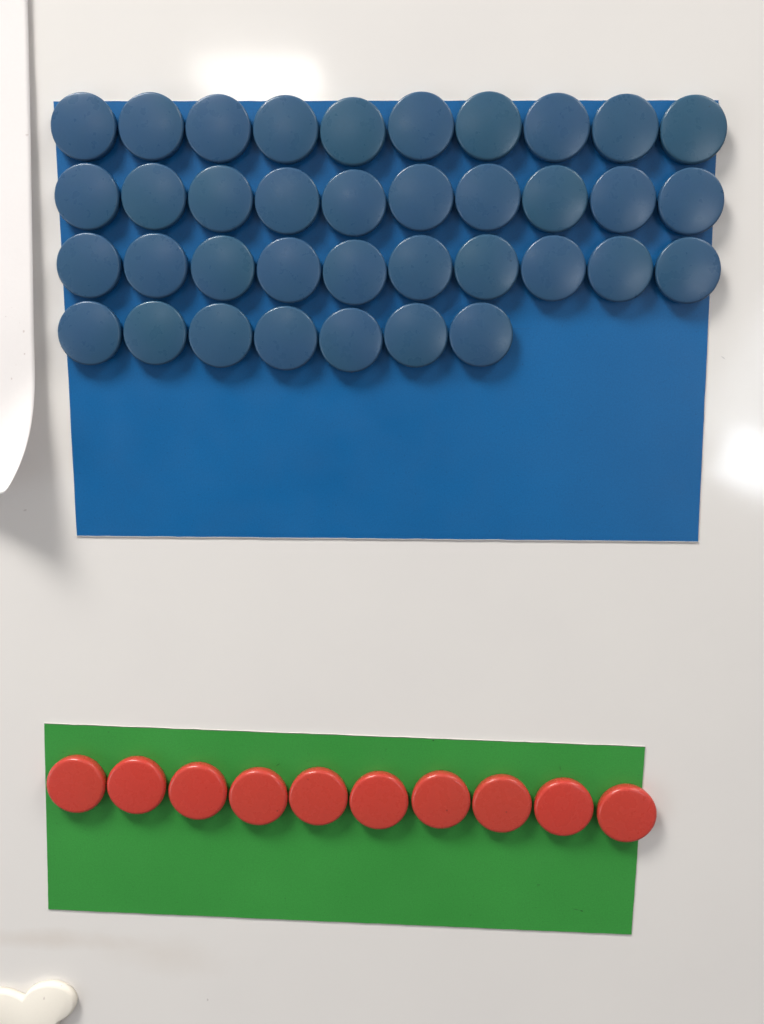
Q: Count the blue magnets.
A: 37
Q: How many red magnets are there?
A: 10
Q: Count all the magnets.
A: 47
